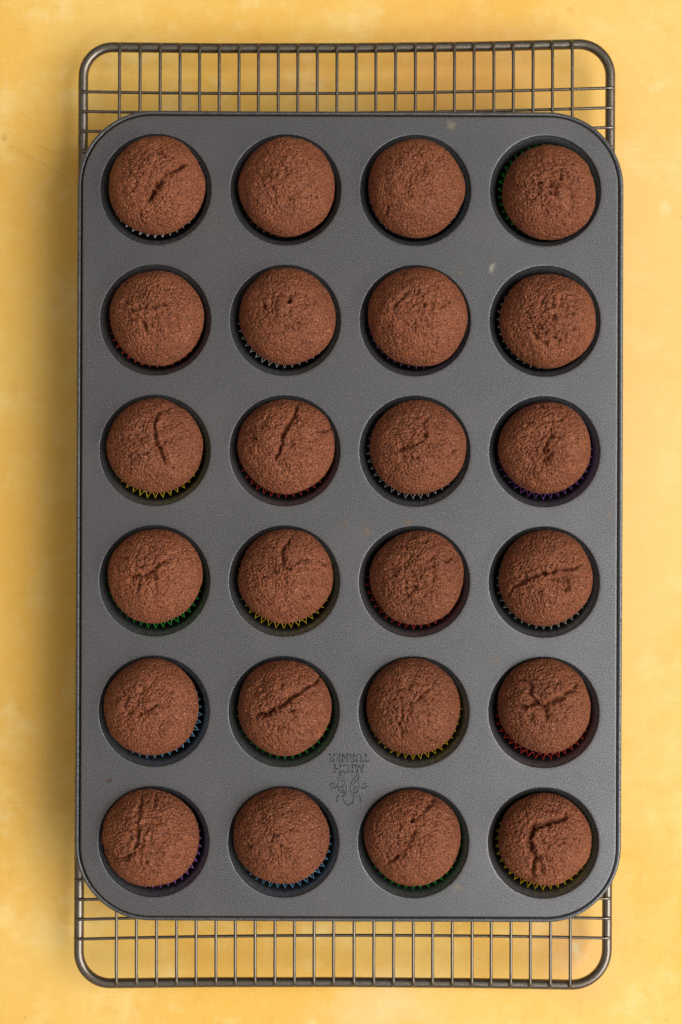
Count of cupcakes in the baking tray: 24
